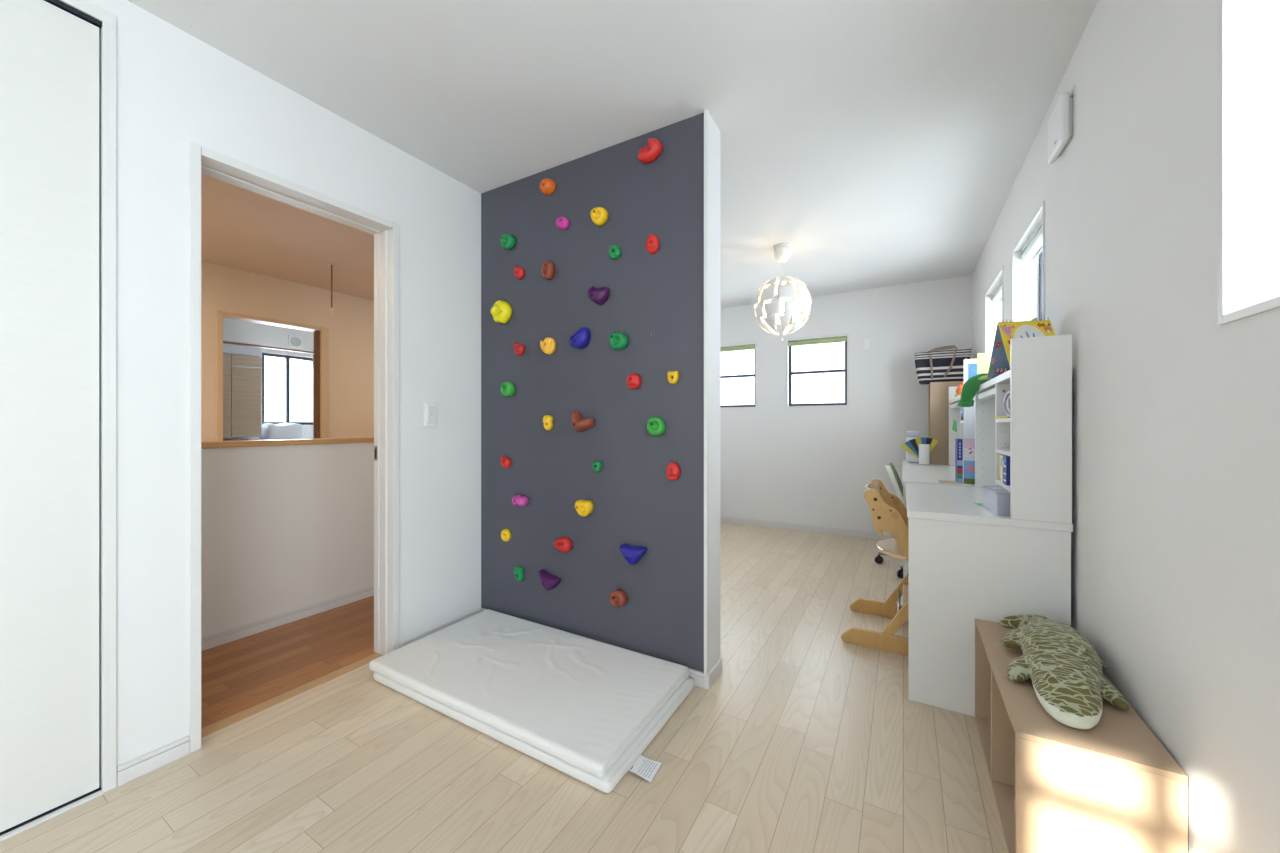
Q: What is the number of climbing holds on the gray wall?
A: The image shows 32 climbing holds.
